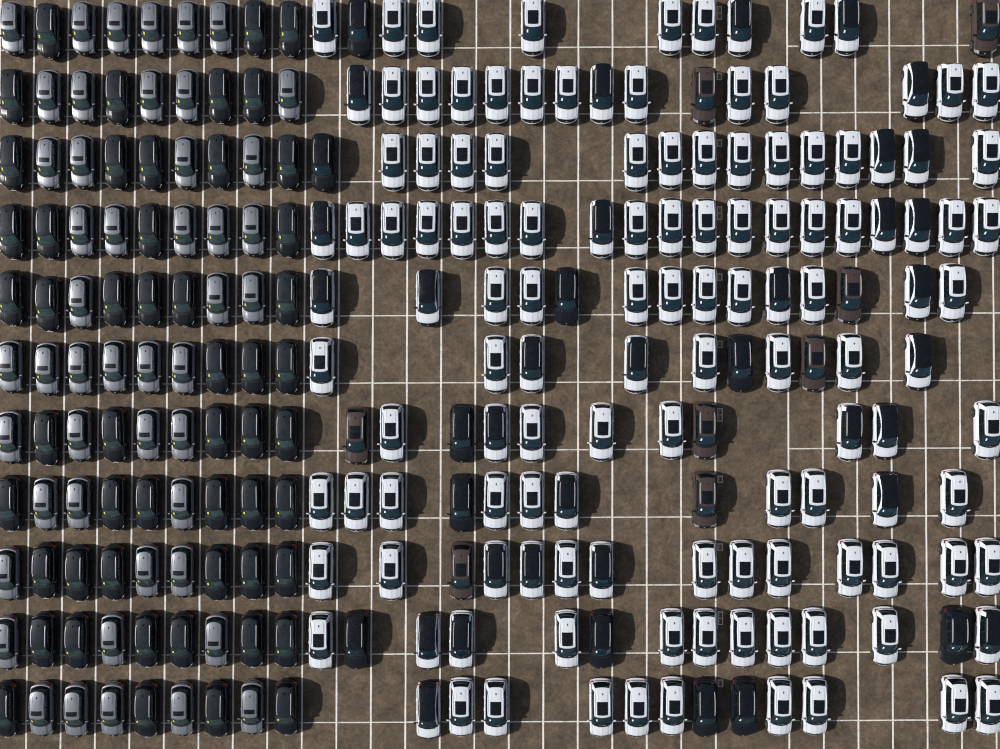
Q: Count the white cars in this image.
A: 128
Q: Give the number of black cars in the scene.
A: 63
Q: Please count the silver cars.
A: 47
